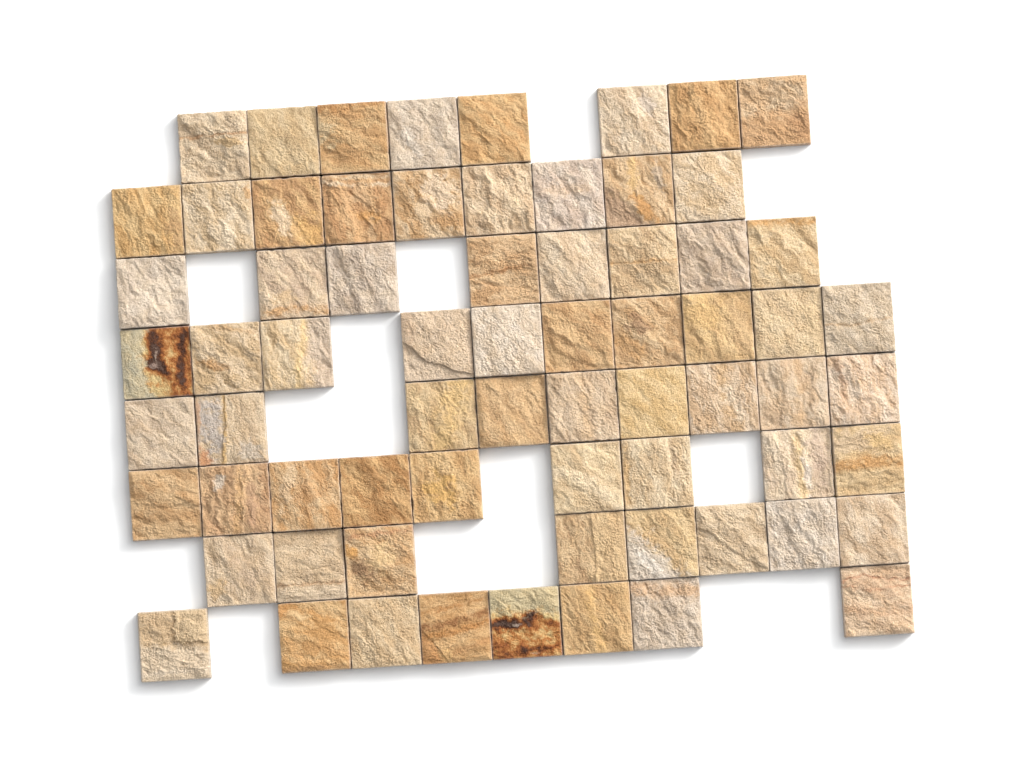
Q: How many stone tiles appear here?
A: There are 69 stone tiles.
